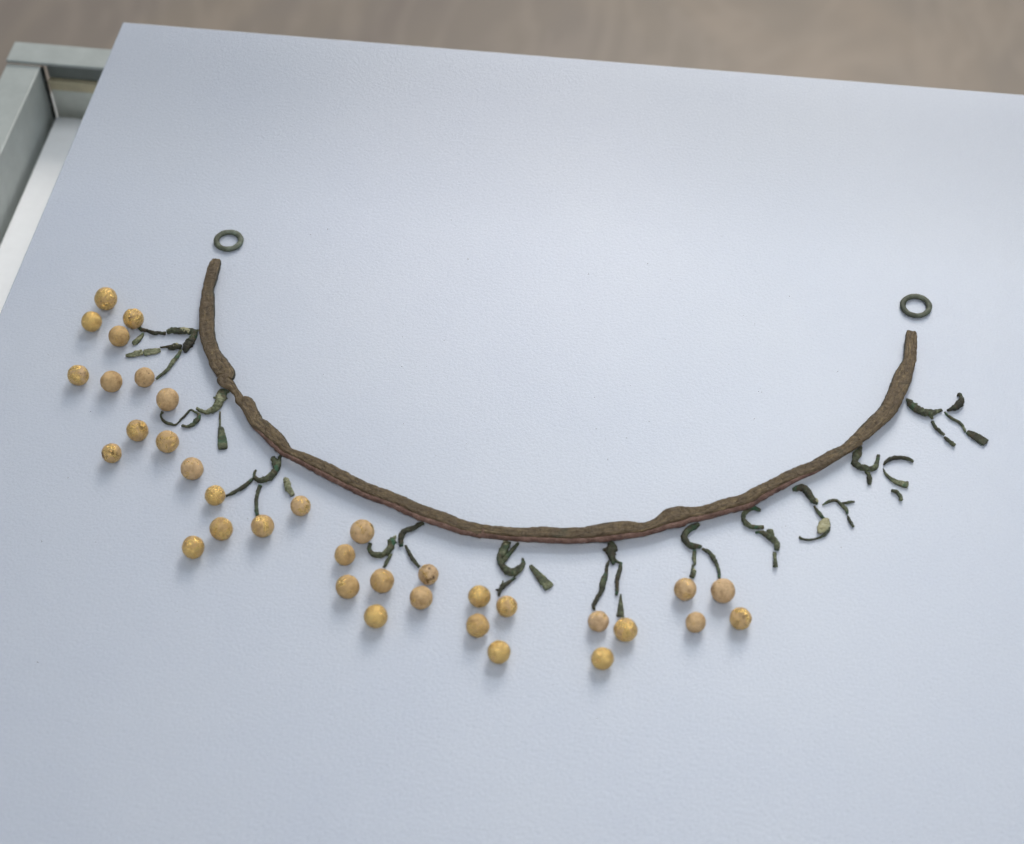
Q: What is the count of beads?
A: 35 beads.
